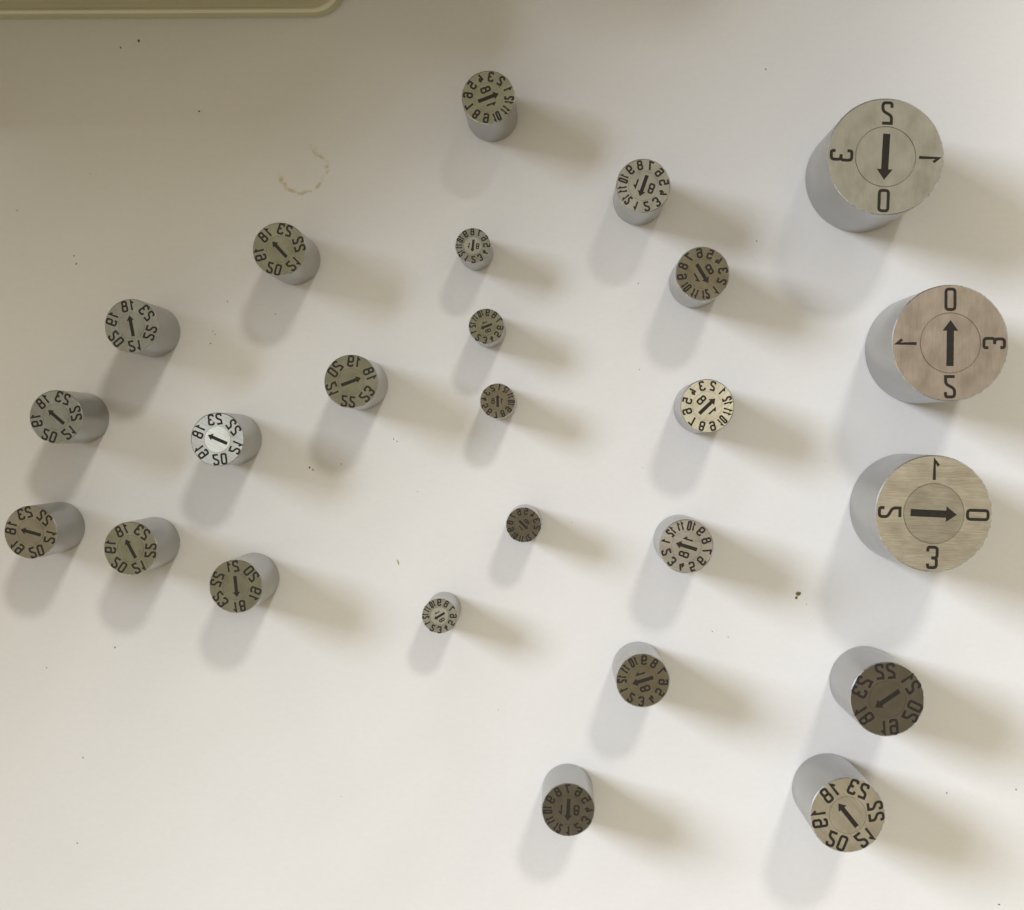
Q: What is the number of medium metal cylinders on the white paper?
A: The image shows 15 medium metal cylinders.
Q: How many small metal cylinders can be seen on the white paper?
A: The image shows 5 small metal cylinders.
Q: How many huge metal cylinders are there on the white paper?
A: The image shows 3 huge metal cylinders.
